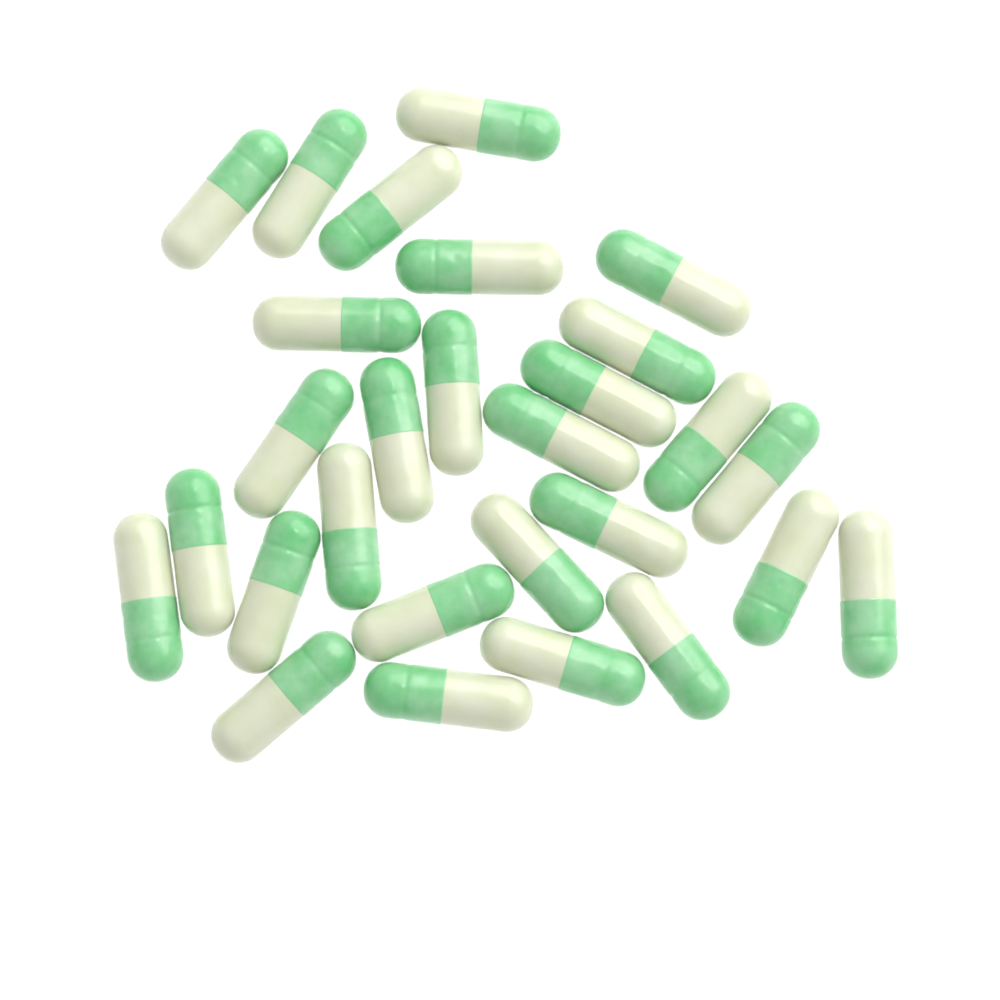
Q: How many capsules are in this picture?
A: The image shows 28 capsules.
